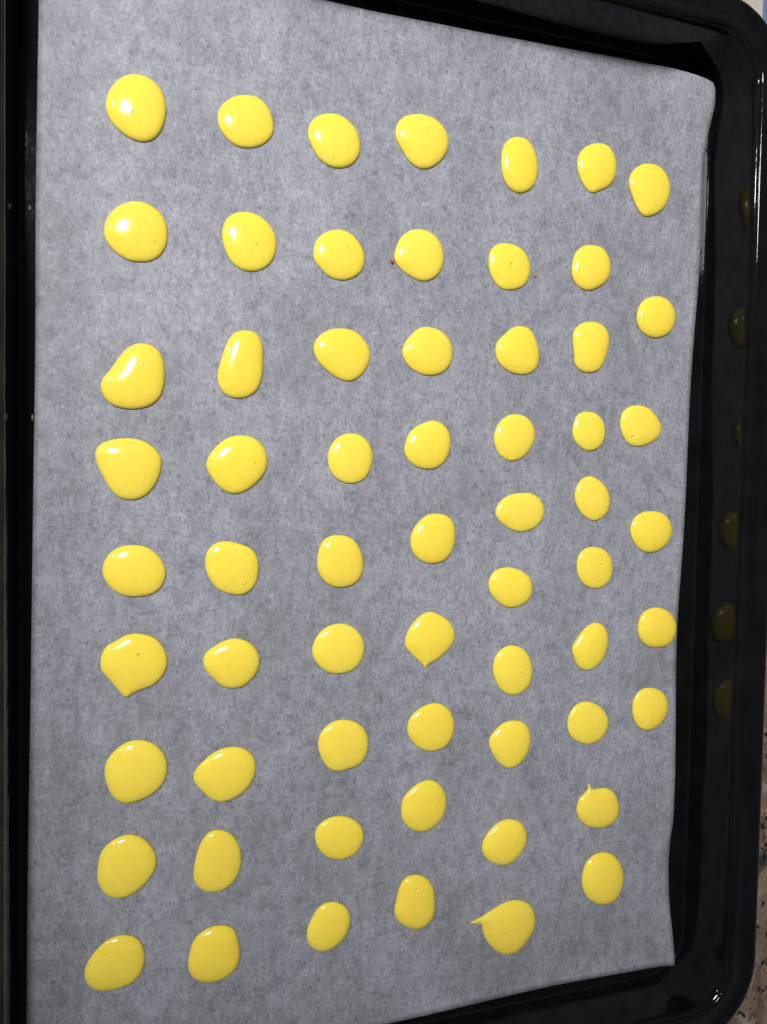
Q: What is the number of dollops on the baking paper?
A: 62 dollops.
